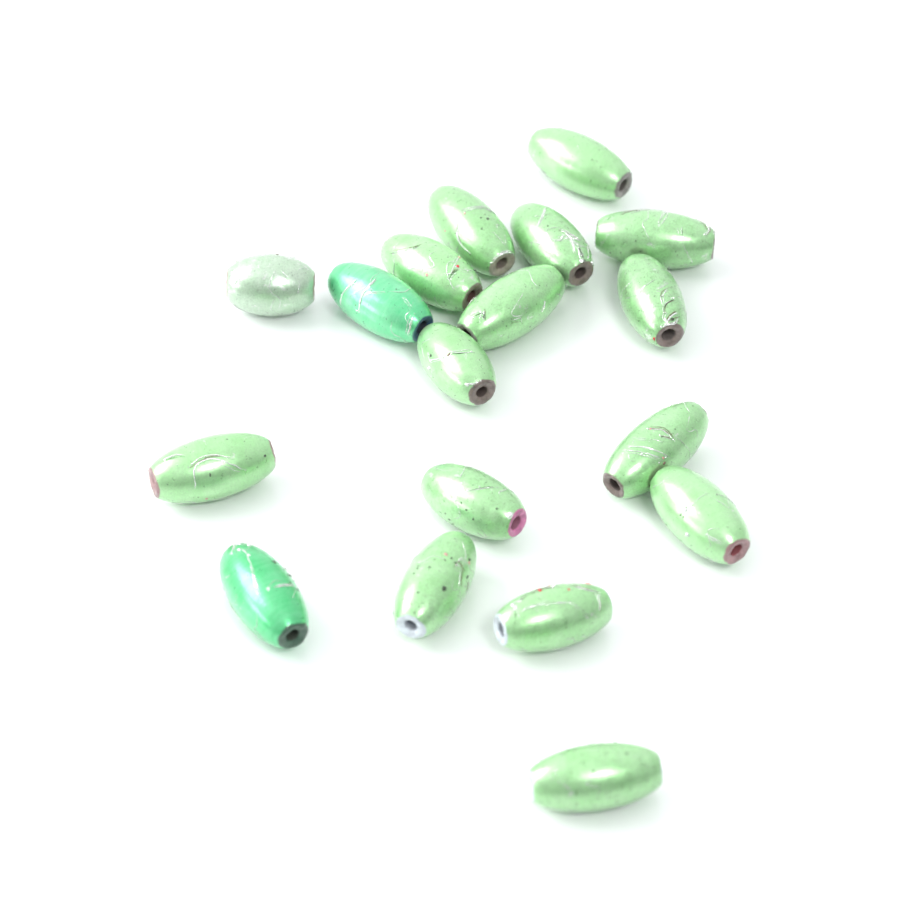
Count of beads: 18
